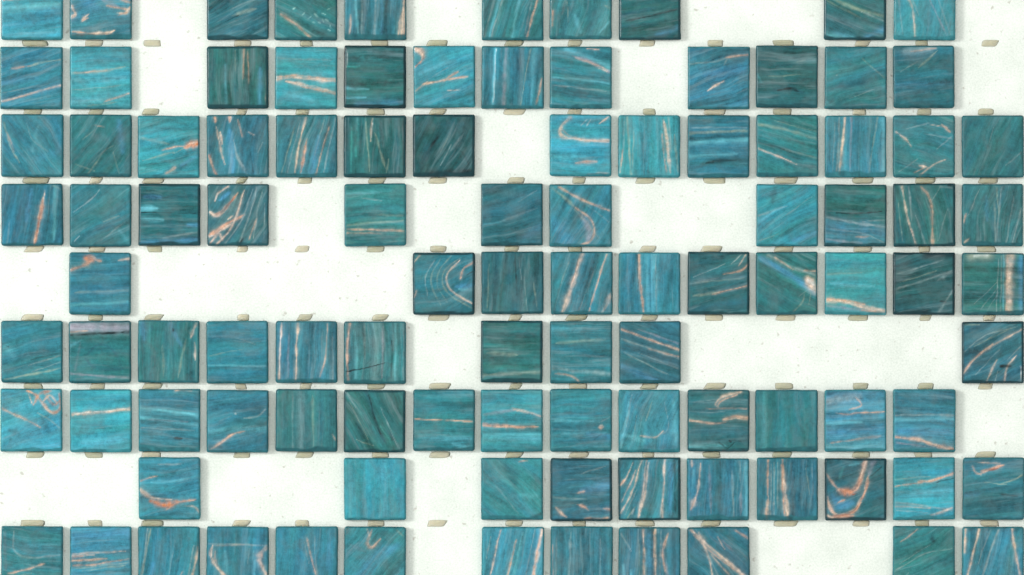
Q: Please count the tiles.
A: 103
